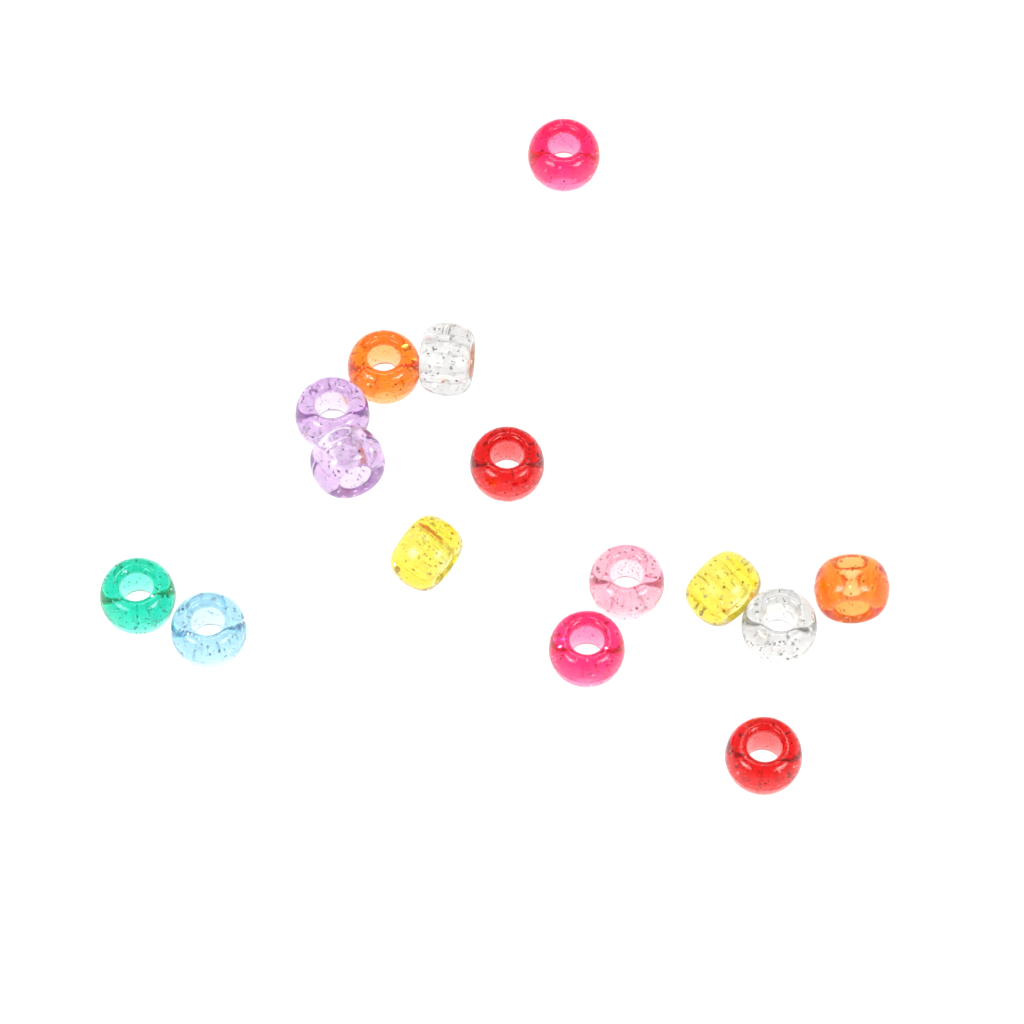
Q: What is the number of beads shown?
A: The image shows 15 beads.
